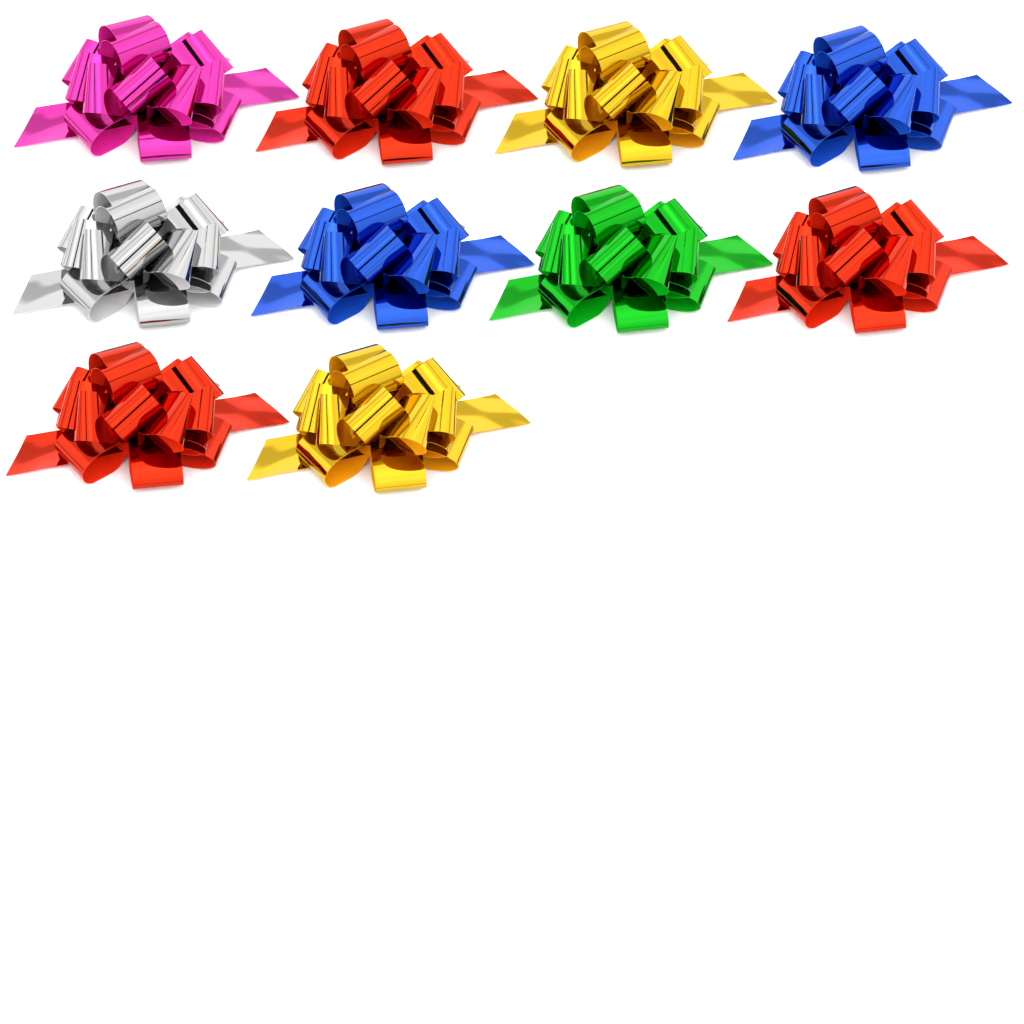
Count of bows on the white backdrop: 10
